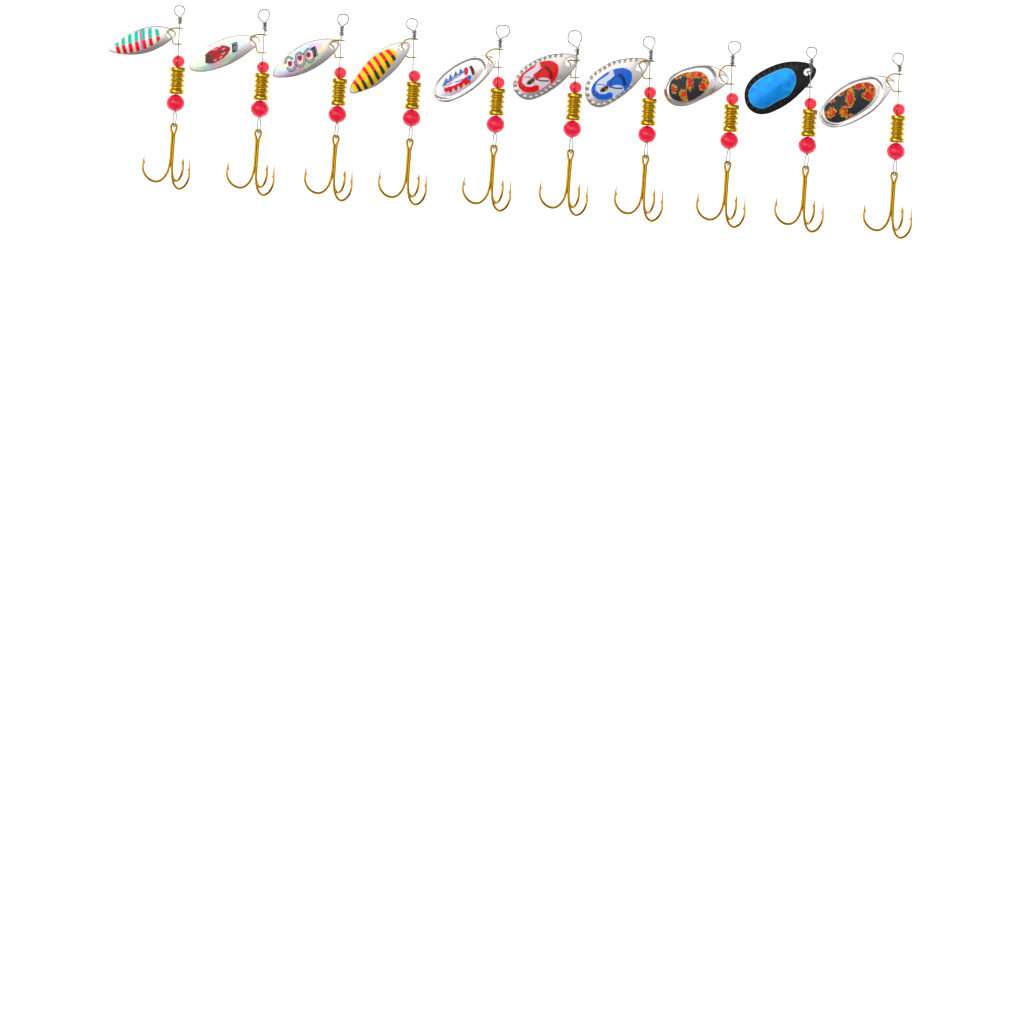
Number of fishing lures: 10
